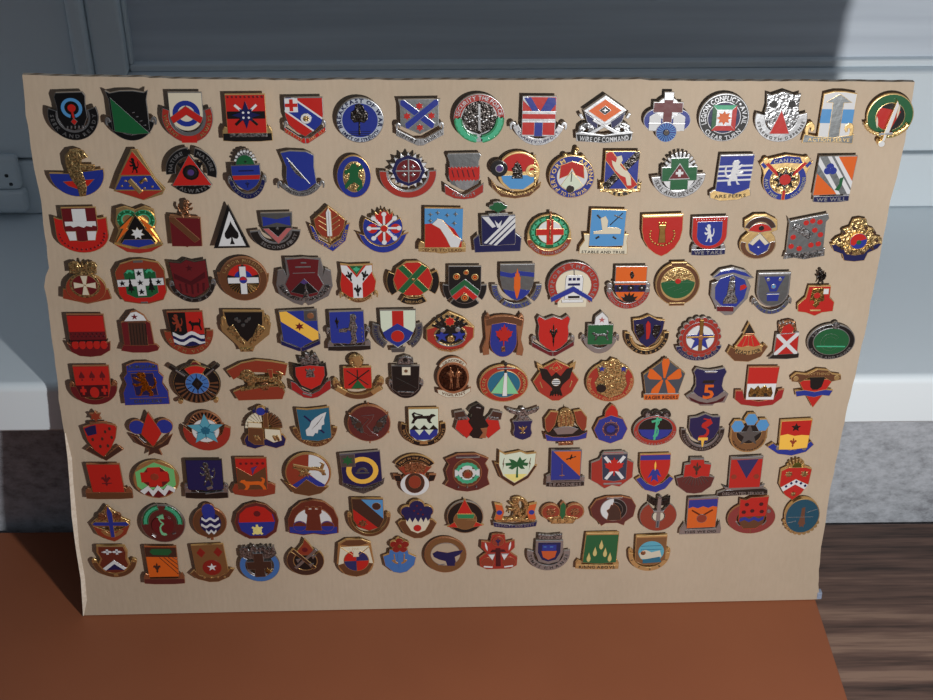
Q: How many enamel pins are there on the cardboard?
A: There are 149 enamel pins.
